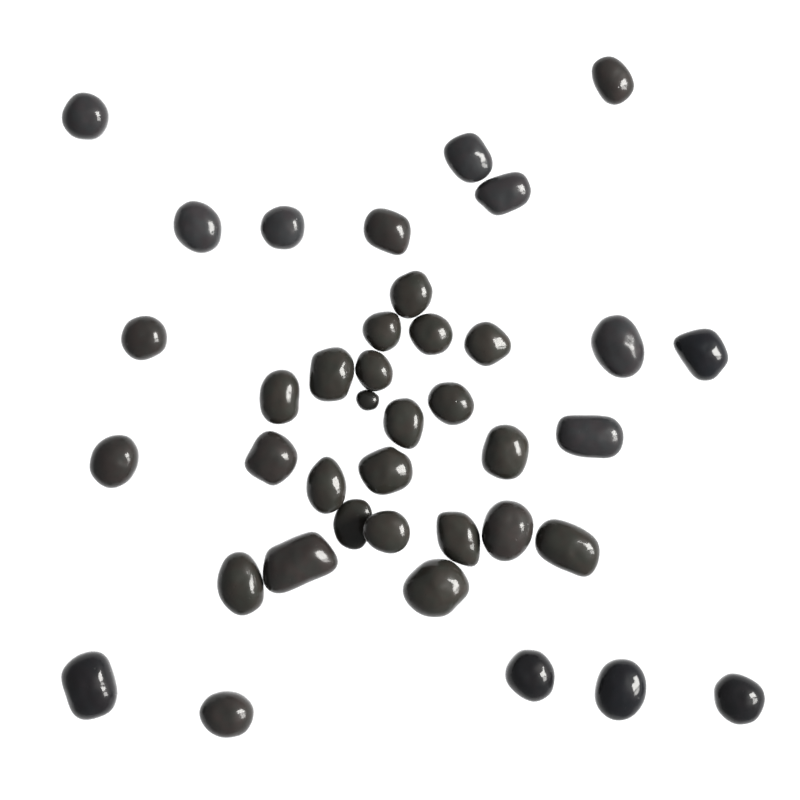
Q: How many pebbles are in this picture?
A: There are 39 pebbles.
